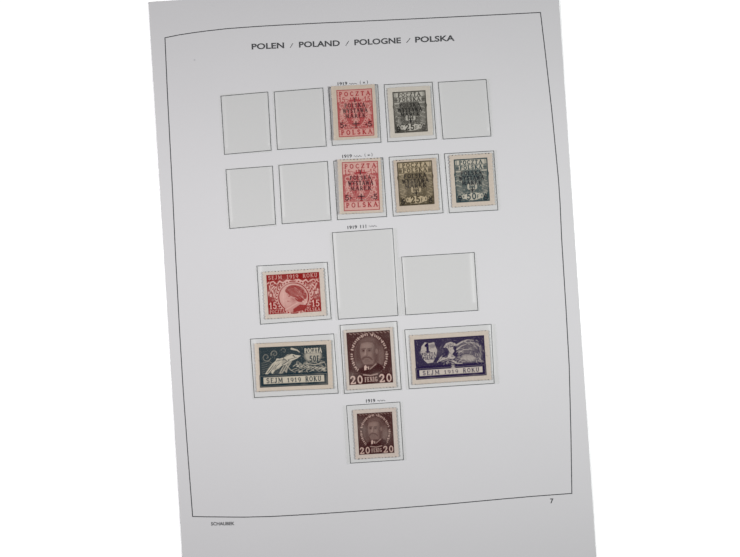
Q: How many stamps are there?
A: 10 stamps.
